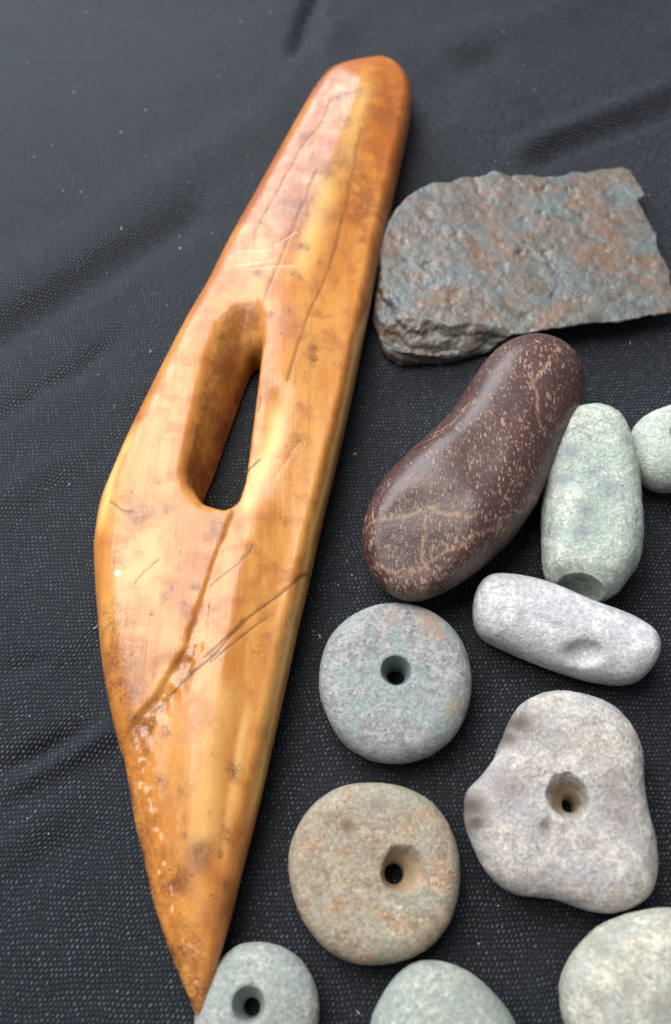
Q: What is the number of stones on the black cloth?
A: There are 11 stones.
